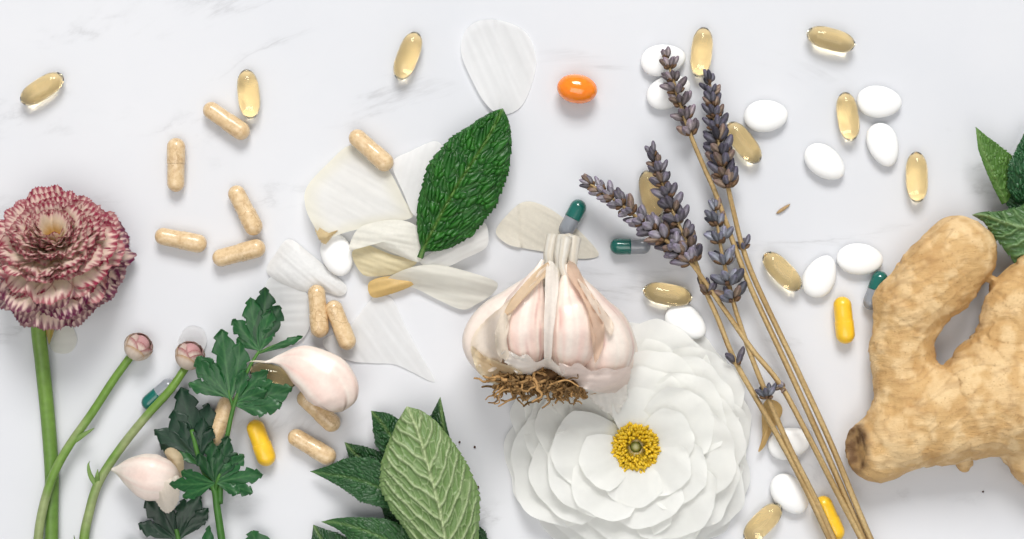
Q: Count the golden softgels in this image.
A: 13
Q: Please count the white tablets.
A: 12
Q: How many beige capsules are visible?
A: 11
